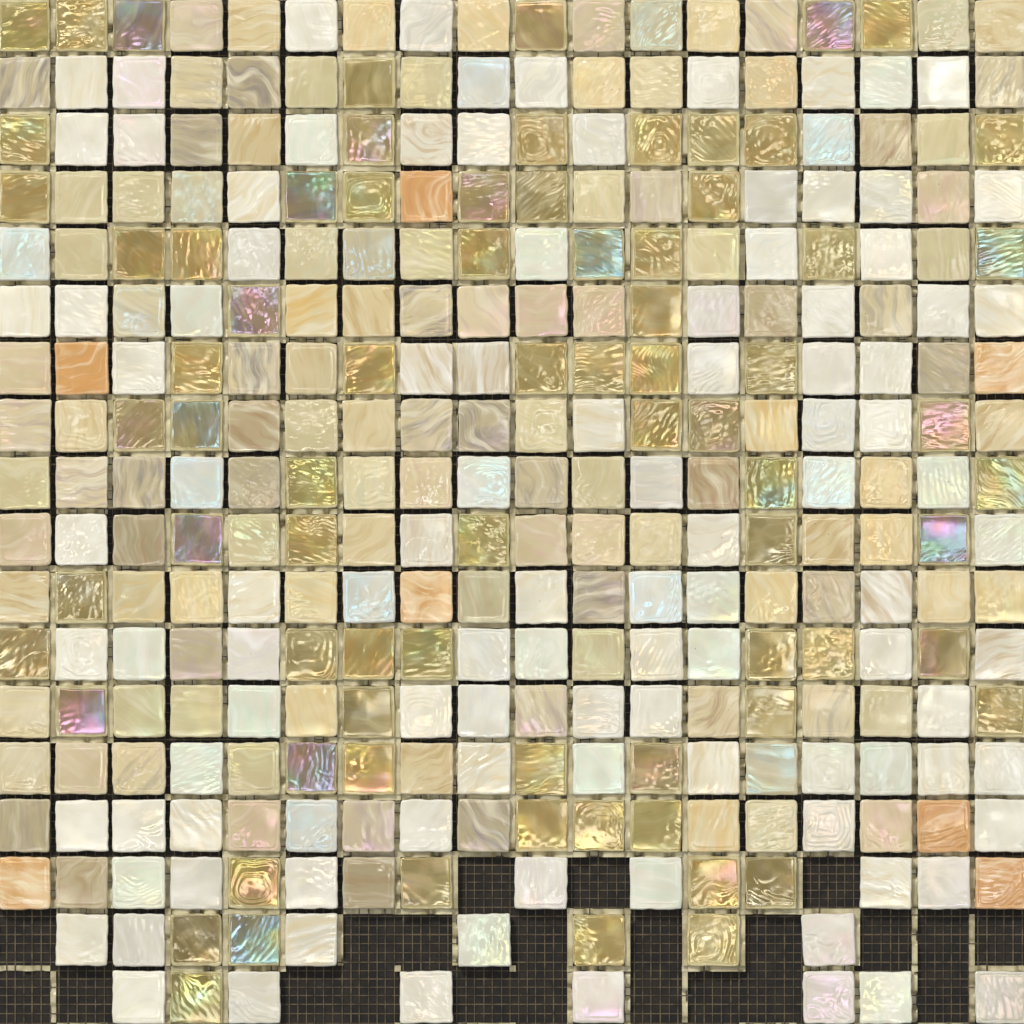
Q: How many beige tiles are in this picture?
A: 112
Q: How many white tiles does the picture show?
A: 107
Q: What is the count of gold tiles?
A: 76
